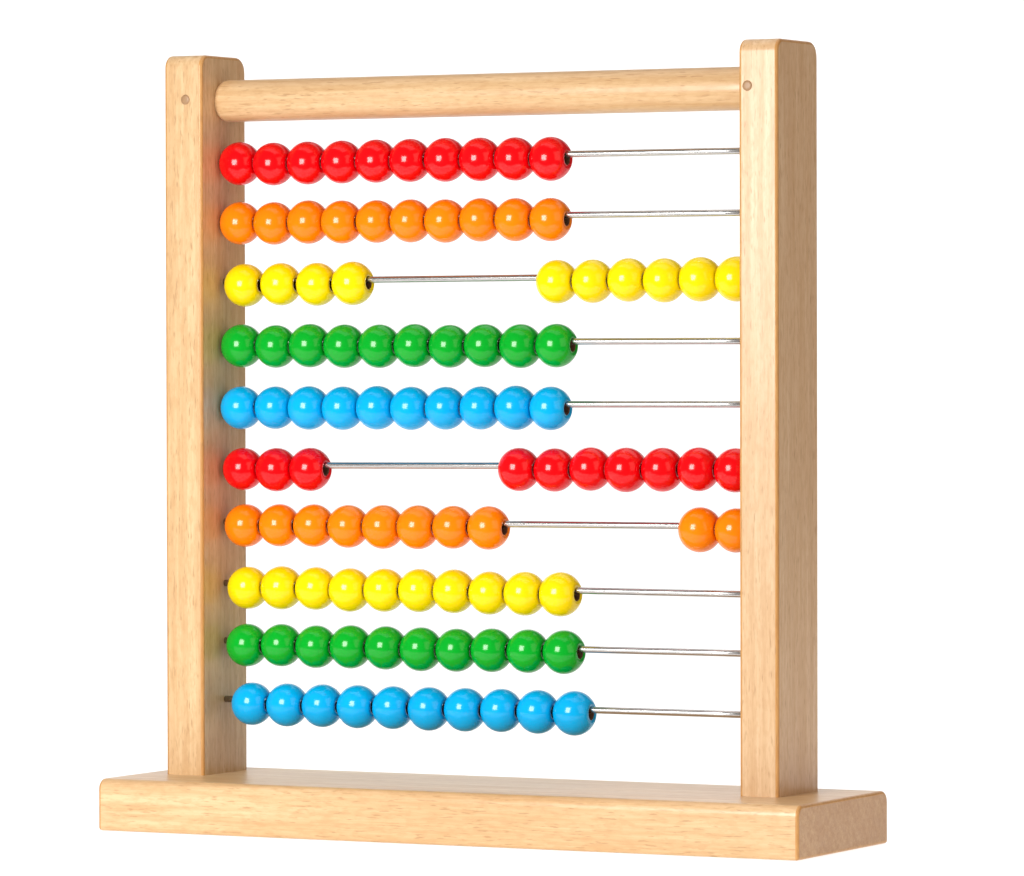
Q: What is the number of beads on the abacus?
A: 100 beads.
